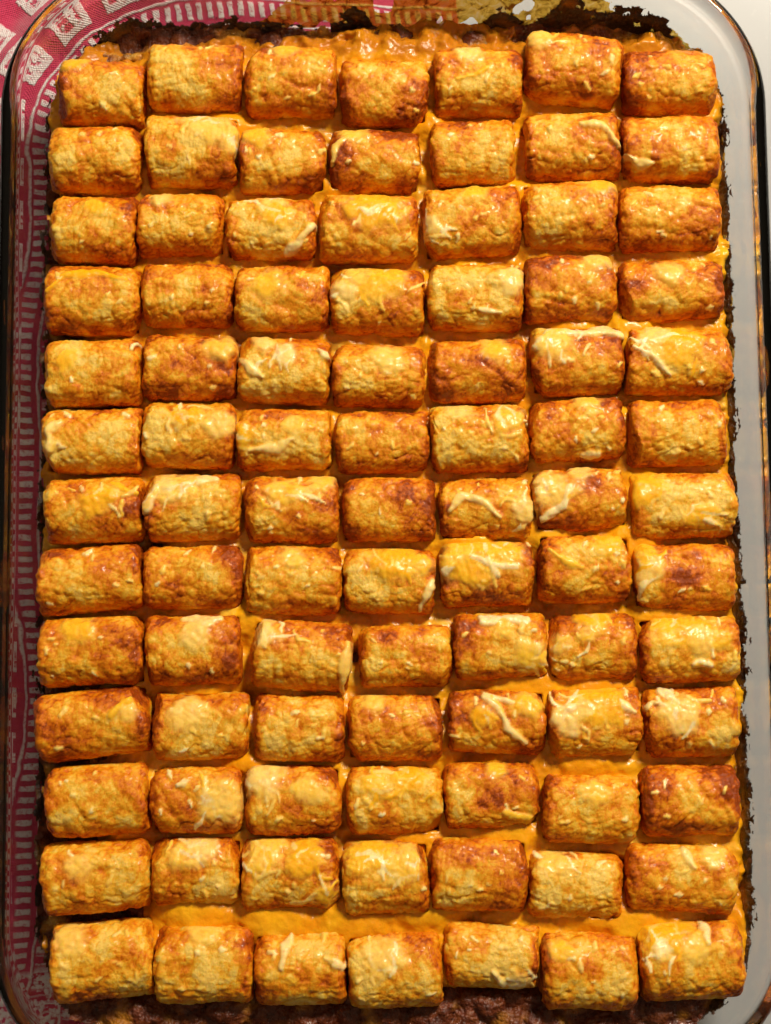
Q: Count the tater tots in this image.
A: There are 91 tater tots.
